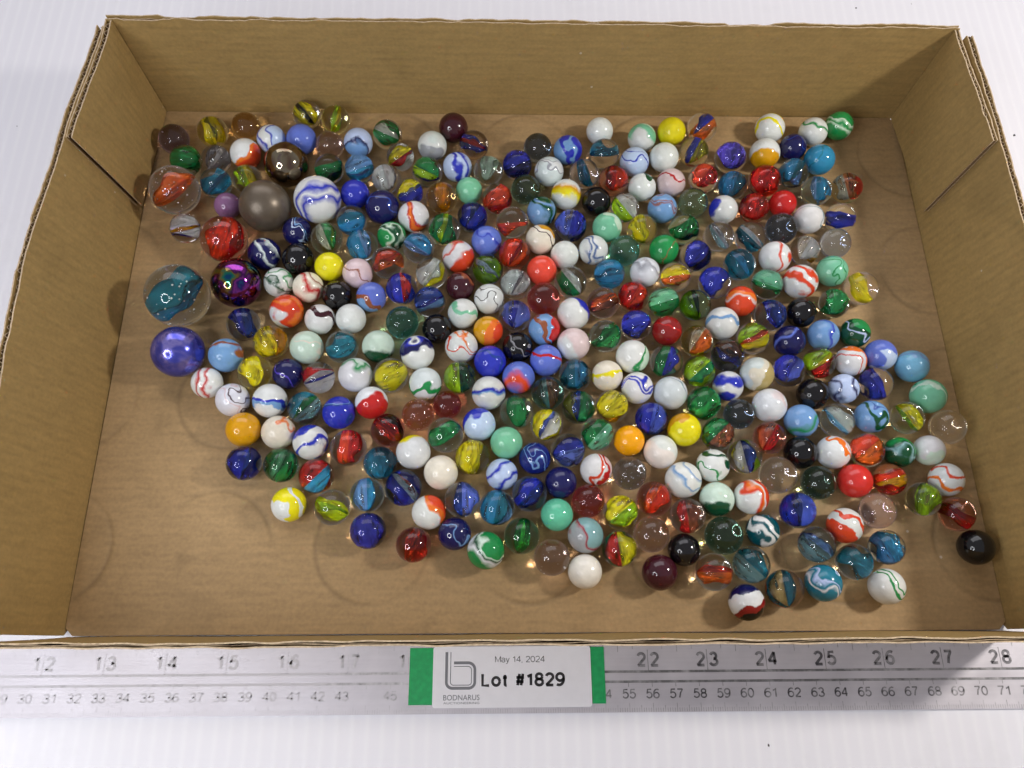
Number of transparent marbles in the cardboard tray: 161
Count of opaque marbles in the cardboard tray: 151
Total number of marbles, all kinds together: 312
